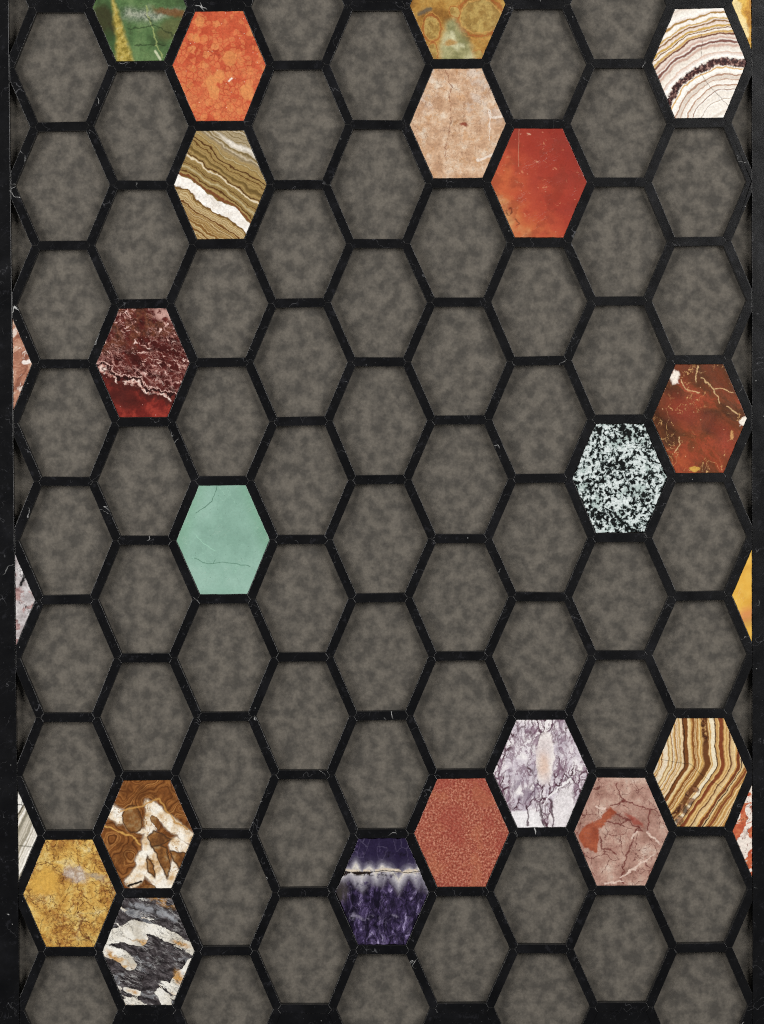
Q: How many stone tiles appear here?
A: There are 25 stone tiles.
